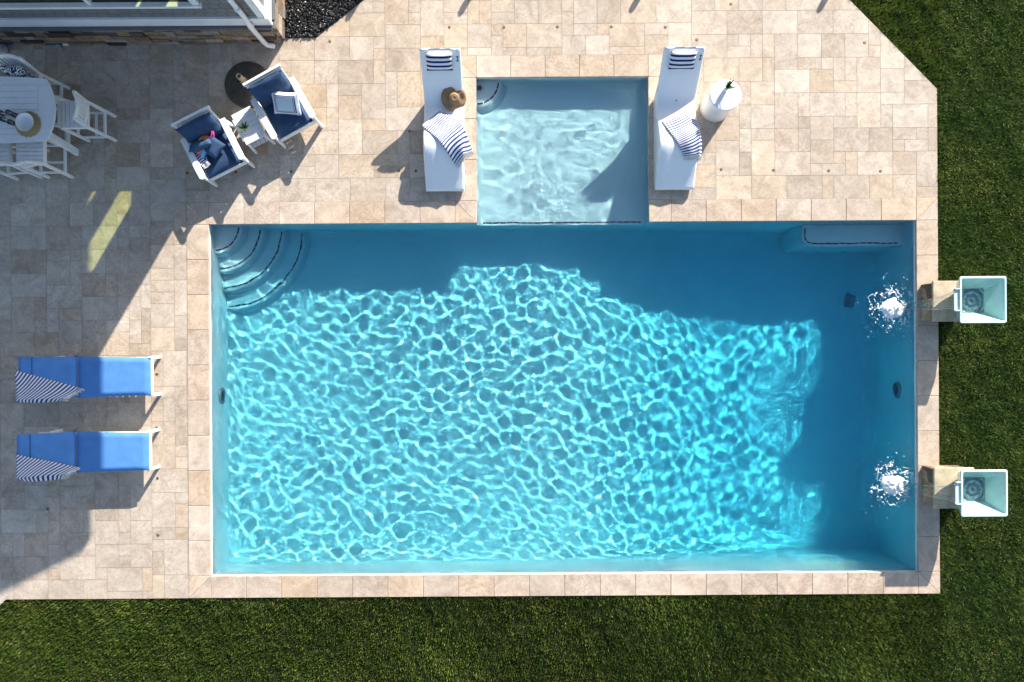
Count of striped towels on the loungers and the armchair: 5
